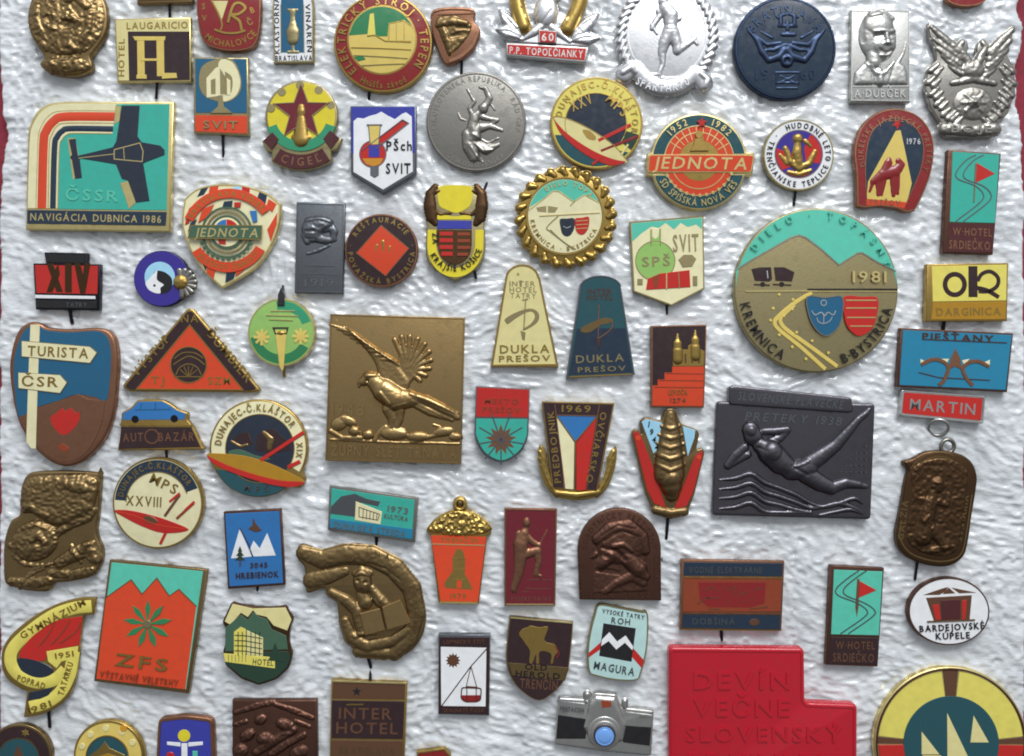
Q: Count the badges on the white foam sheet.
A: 74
